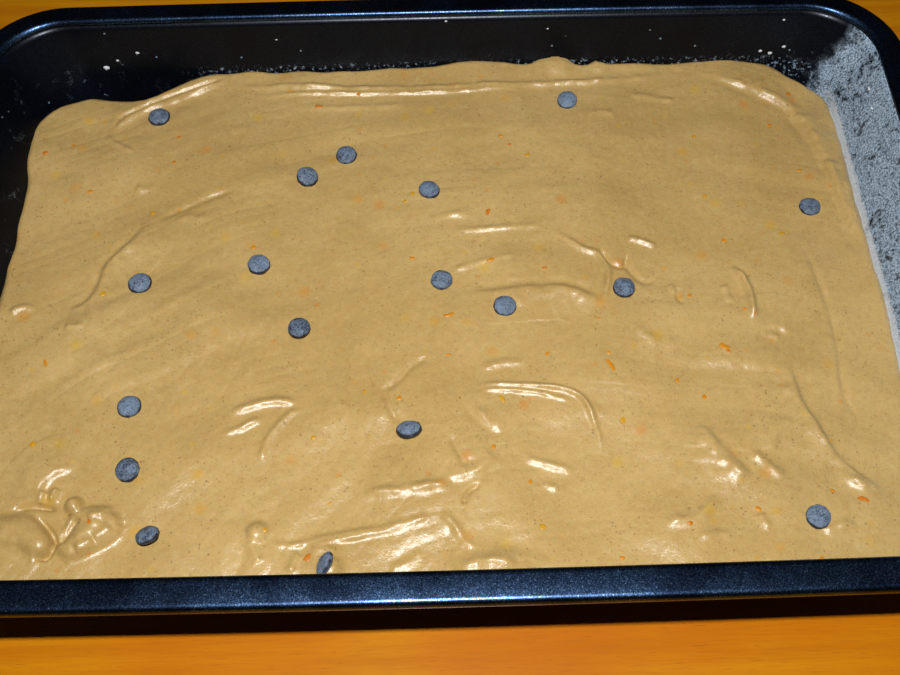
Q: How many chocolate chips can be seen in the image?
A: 18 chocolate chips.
